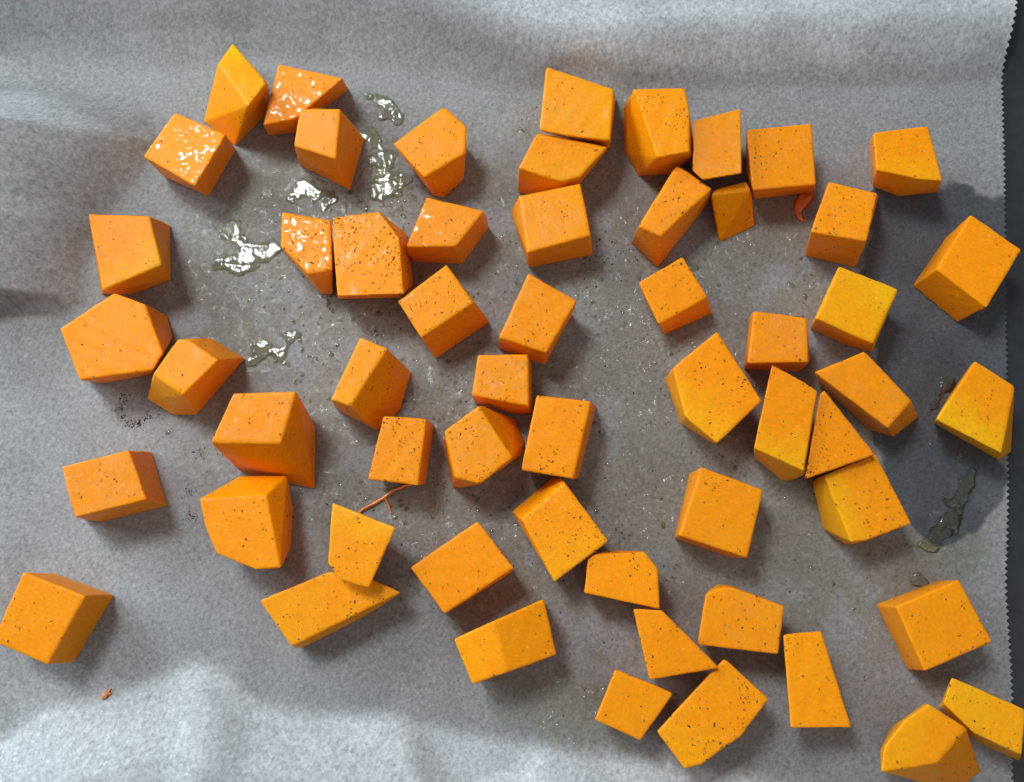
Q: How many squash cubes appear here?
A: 57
